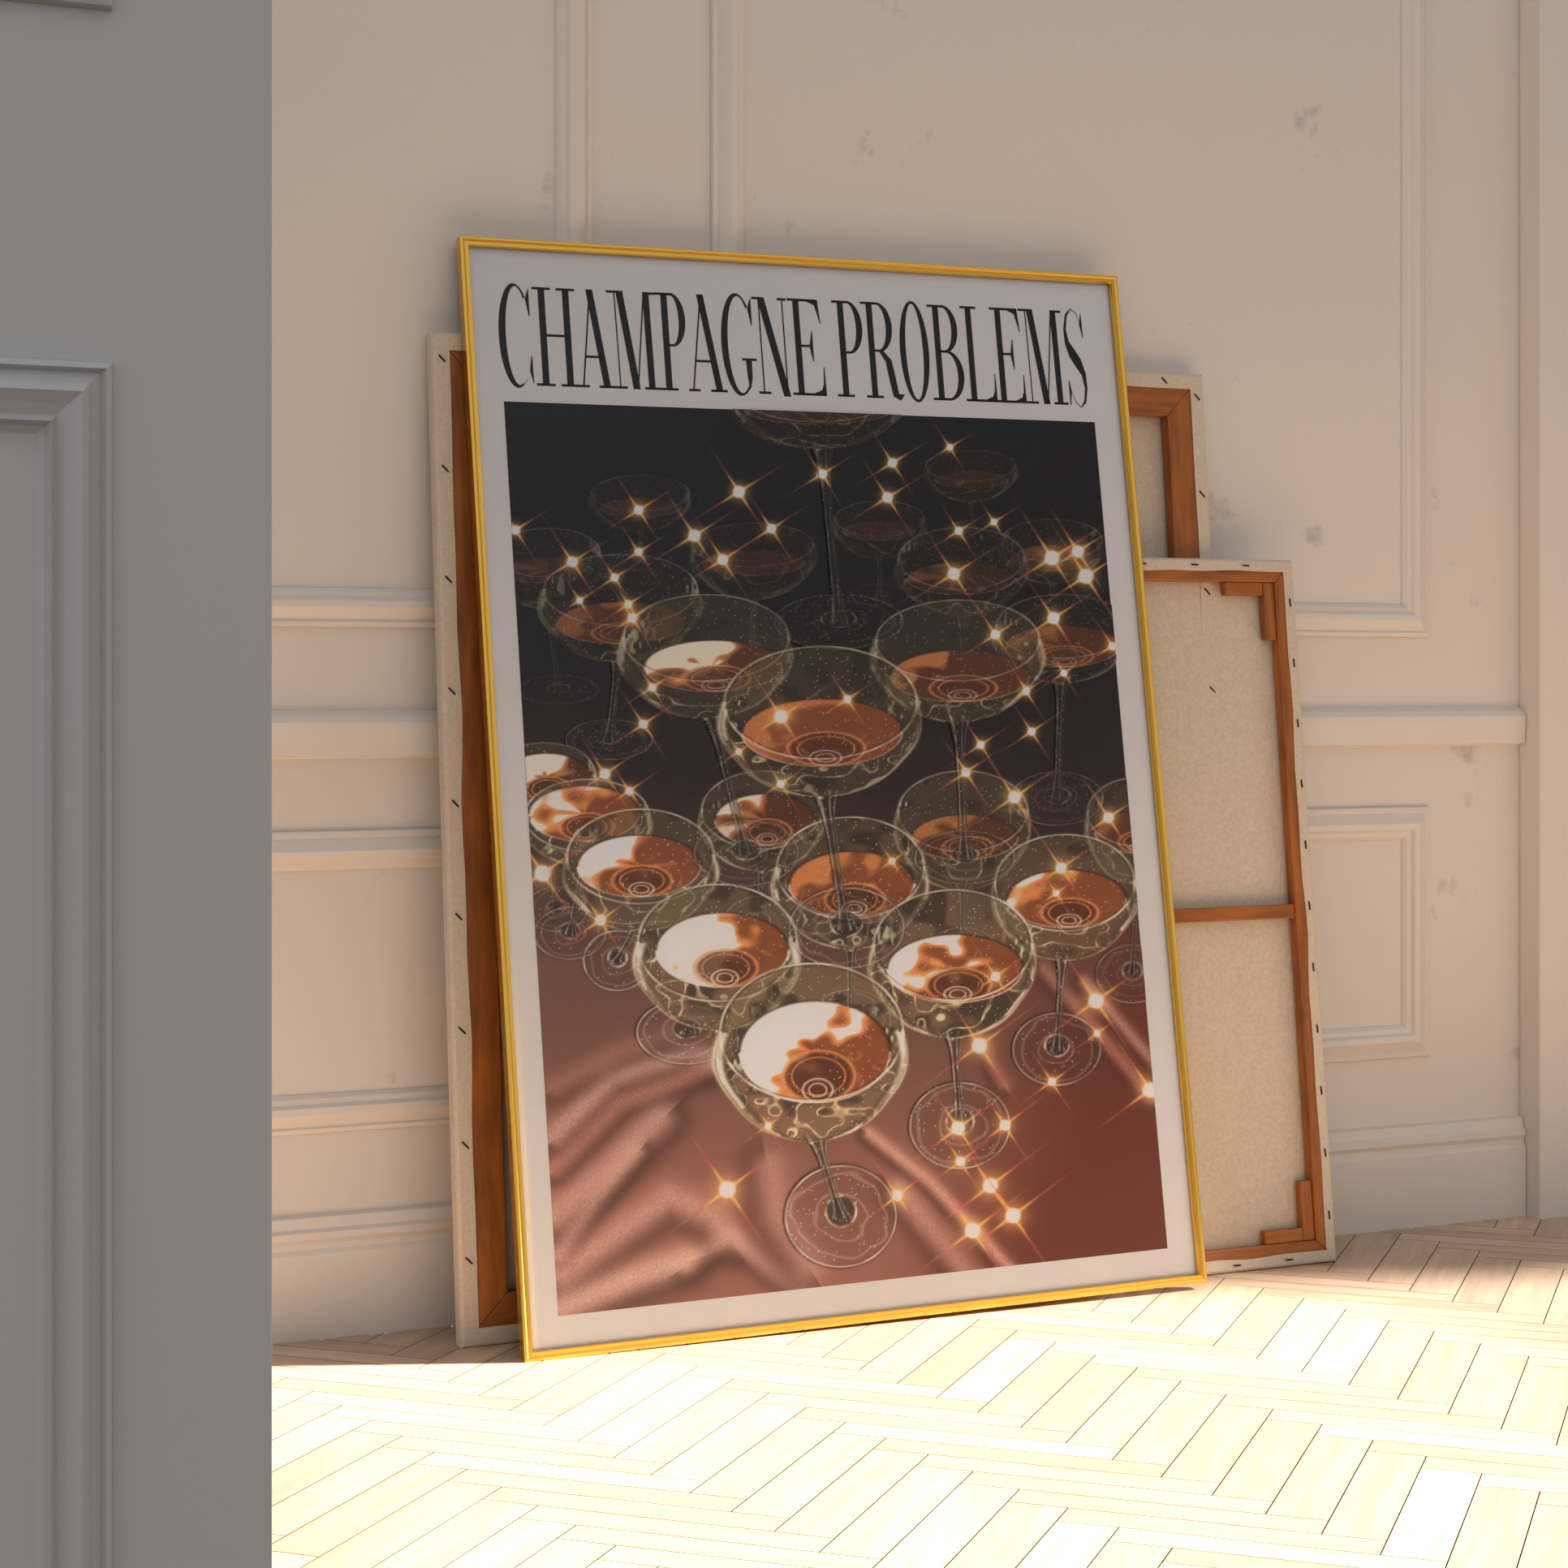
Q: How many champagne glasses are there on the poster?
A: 24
